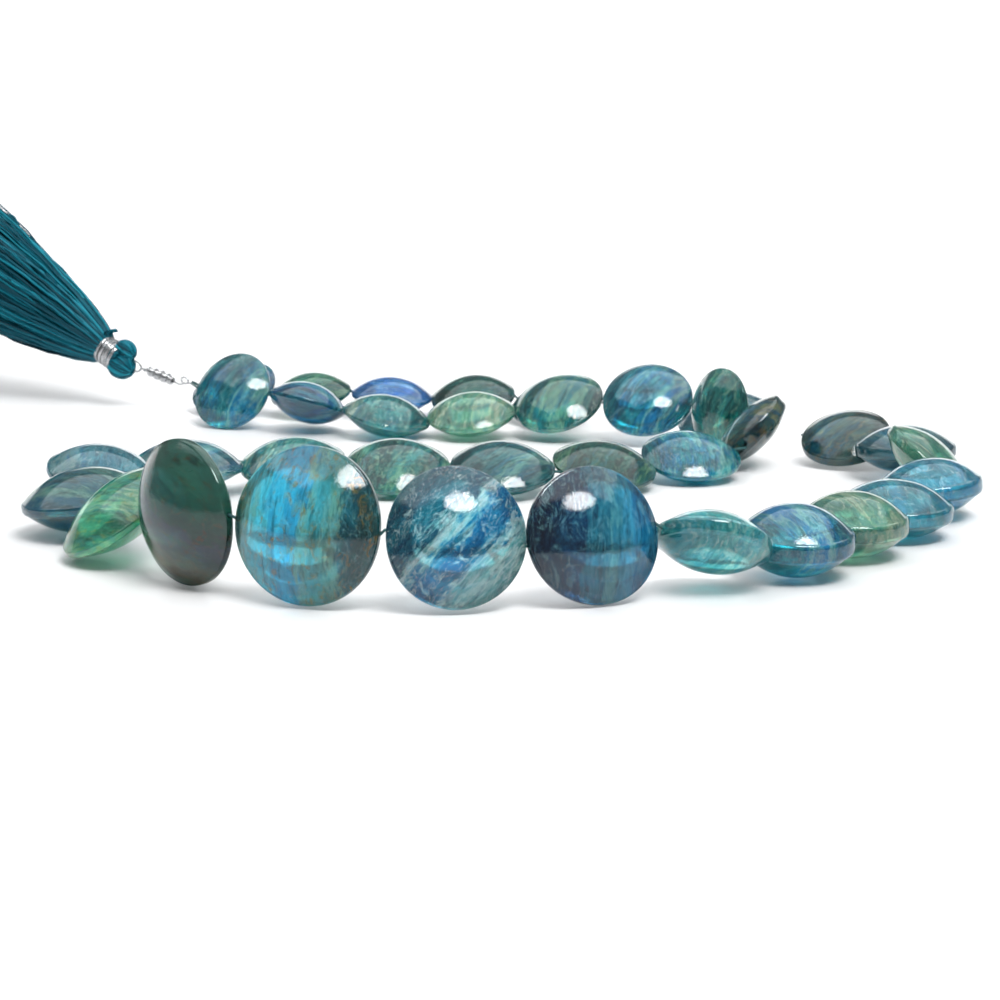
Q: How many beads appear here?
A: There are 35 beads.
